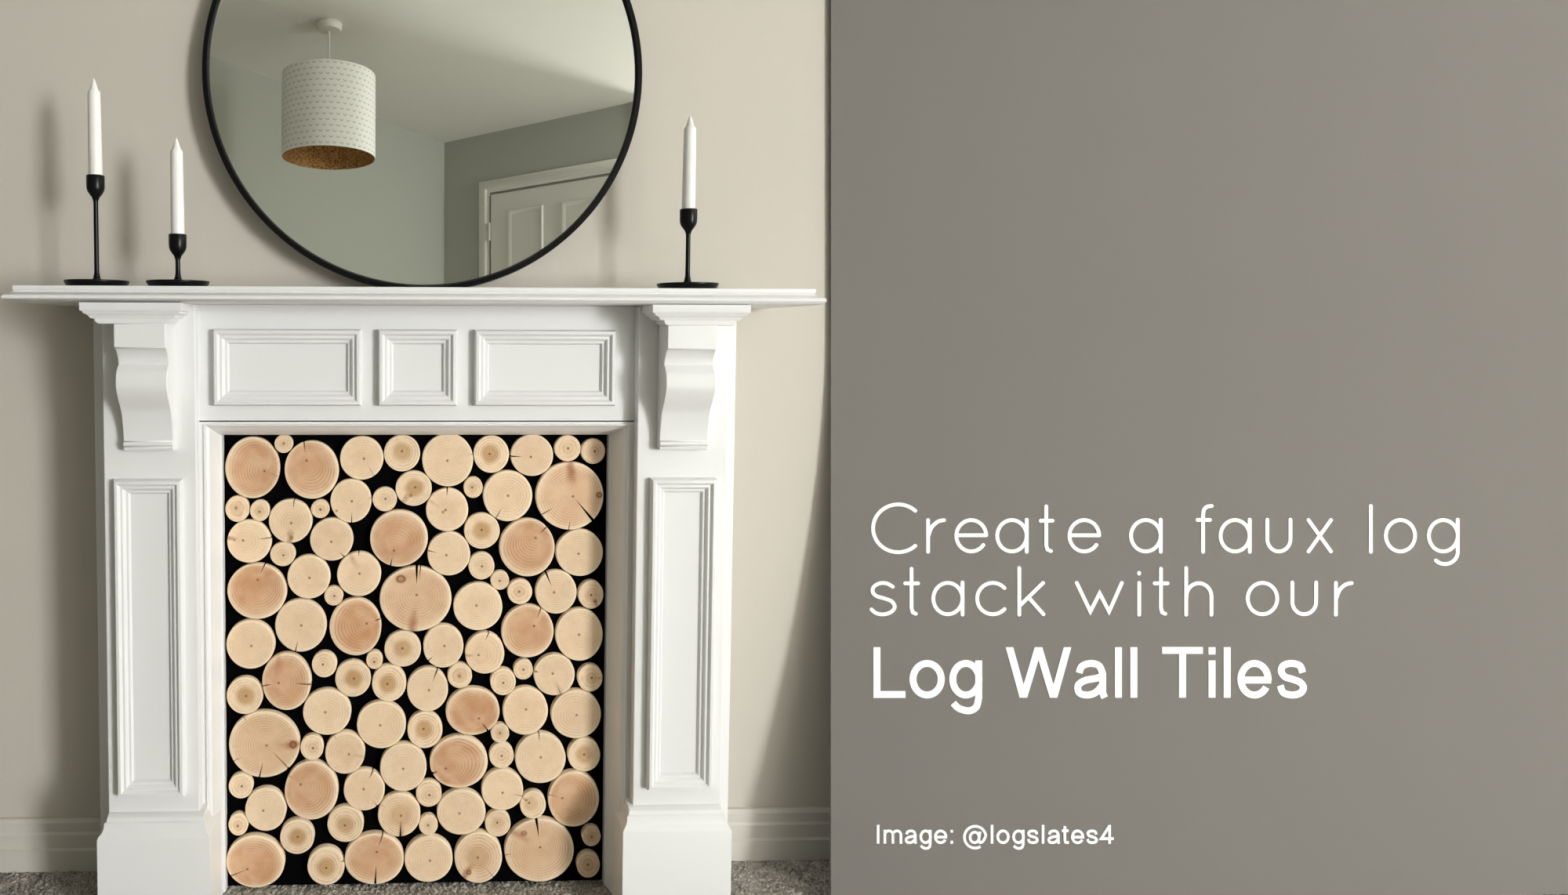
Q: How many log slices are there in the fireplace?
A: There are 98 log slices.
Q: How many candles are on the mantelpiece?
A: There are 3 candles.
